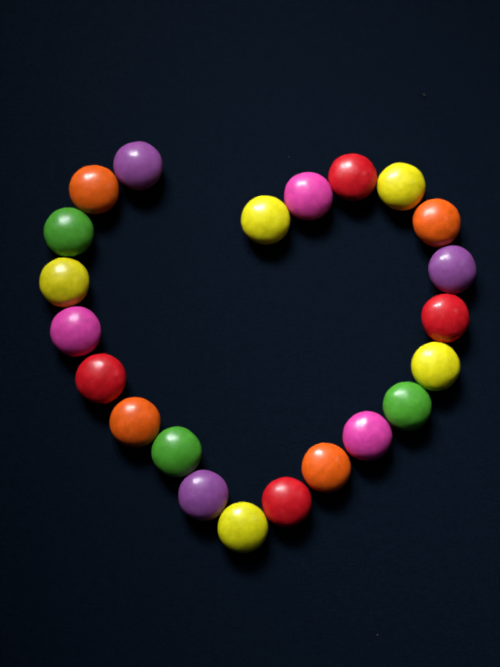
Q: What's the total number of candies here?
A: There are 22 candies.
